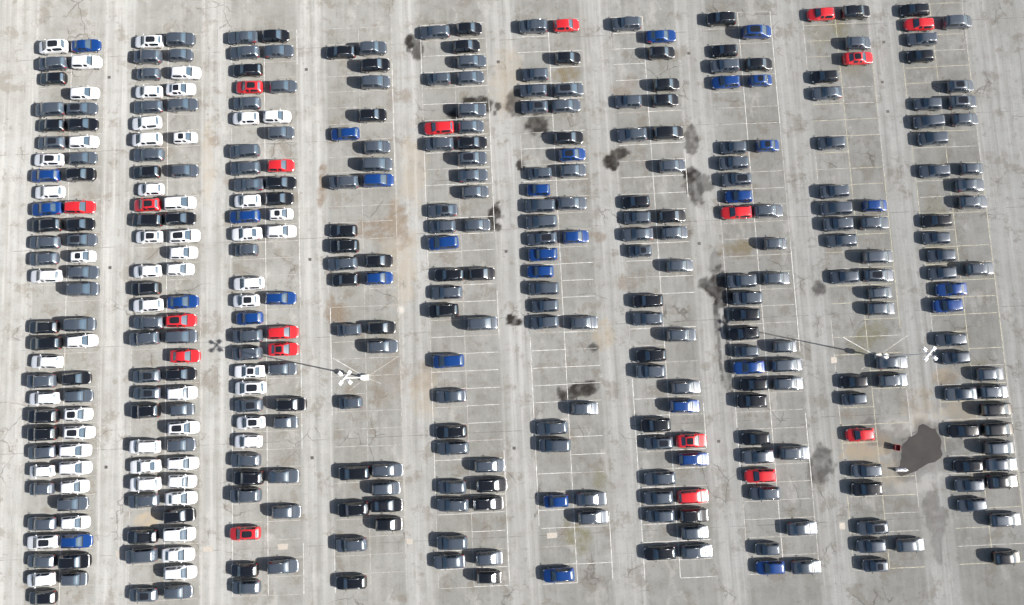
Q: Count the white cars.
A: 58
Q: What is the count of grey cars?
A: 200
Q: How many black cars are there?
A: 85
